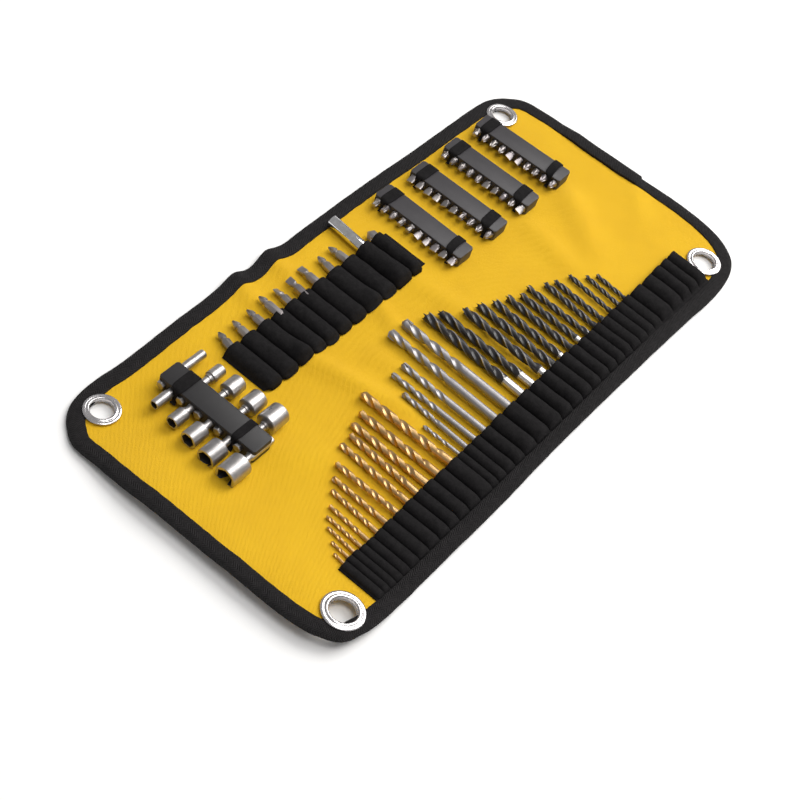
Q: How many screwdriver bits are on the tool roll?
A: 49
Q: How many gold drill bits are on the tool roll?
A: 13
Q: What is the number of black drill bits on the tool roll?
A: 13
